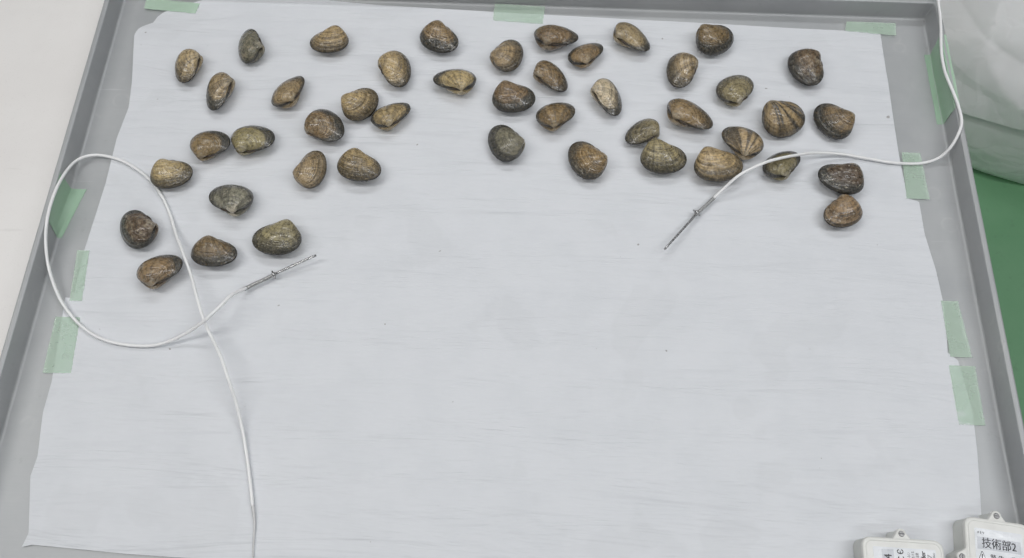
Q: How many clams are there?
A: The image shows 45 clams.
